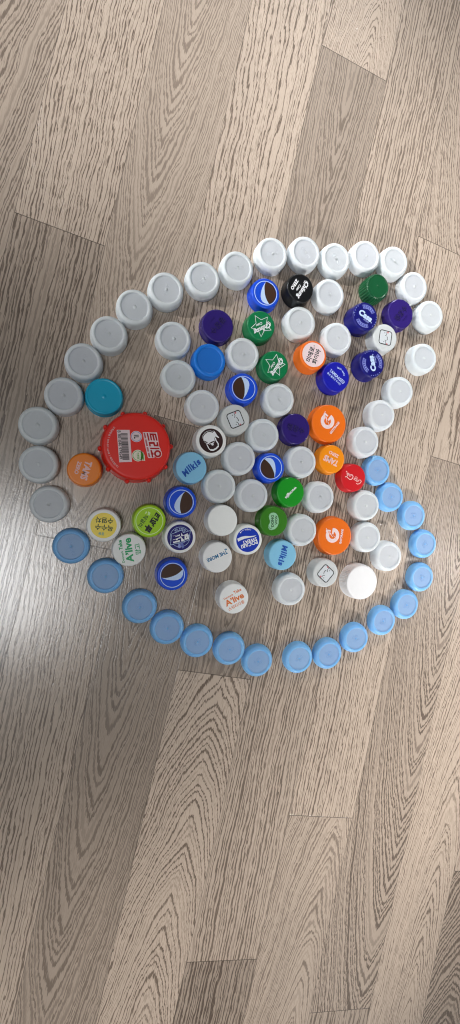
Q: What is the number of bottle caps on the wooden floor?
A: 98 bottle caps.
